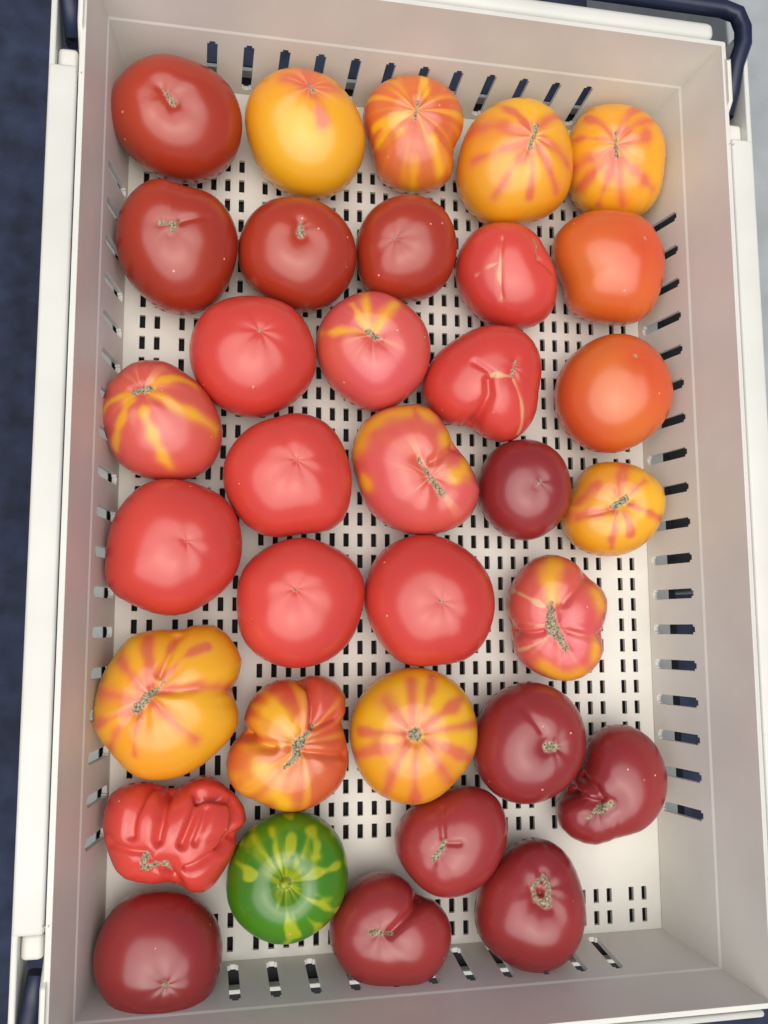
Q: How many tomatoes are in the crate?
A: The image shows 34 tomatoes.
